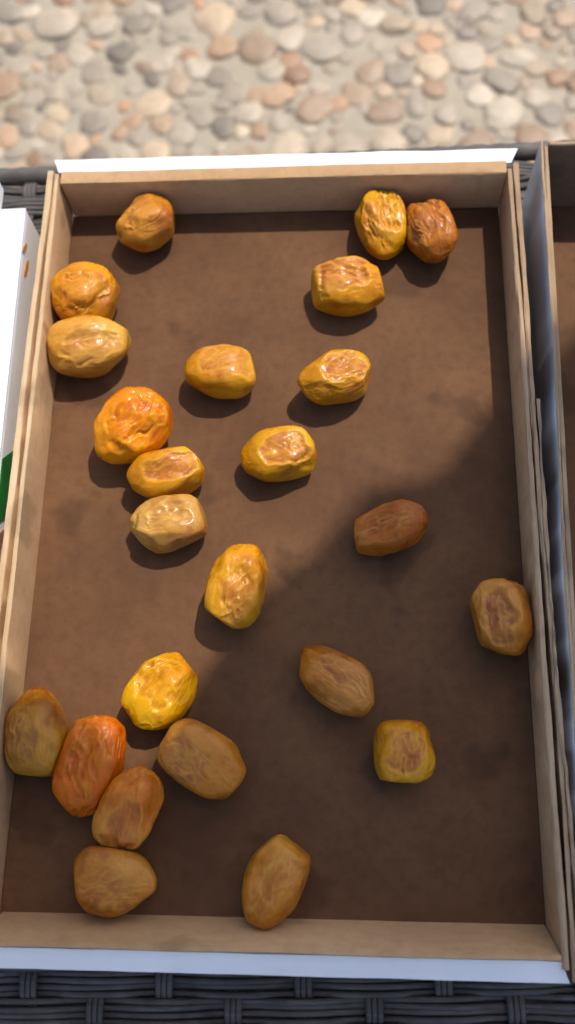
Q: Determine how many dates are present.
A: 24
